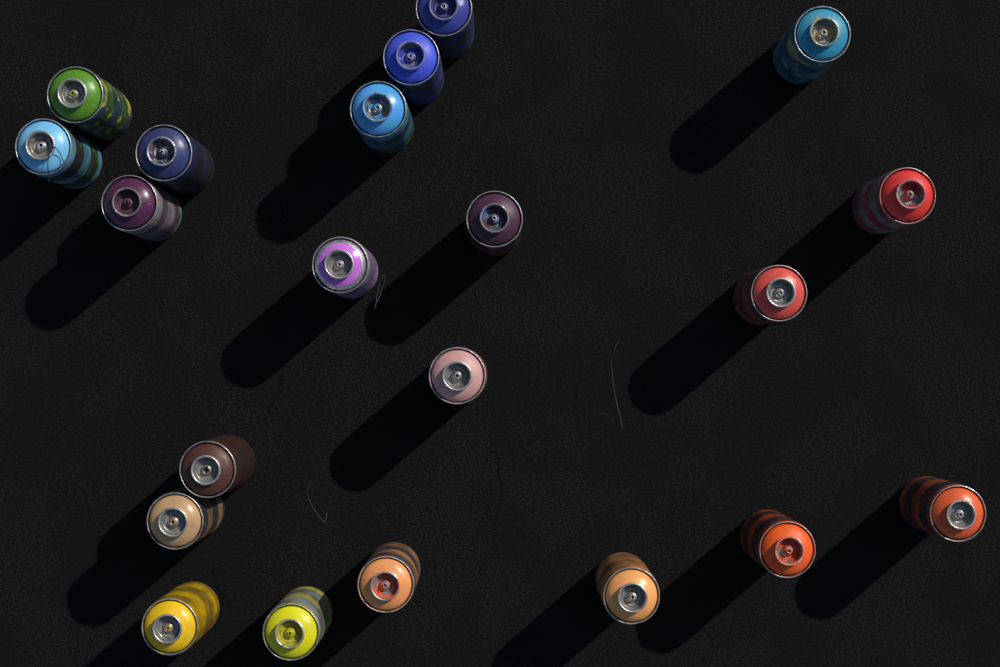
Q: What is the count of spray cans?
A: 21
